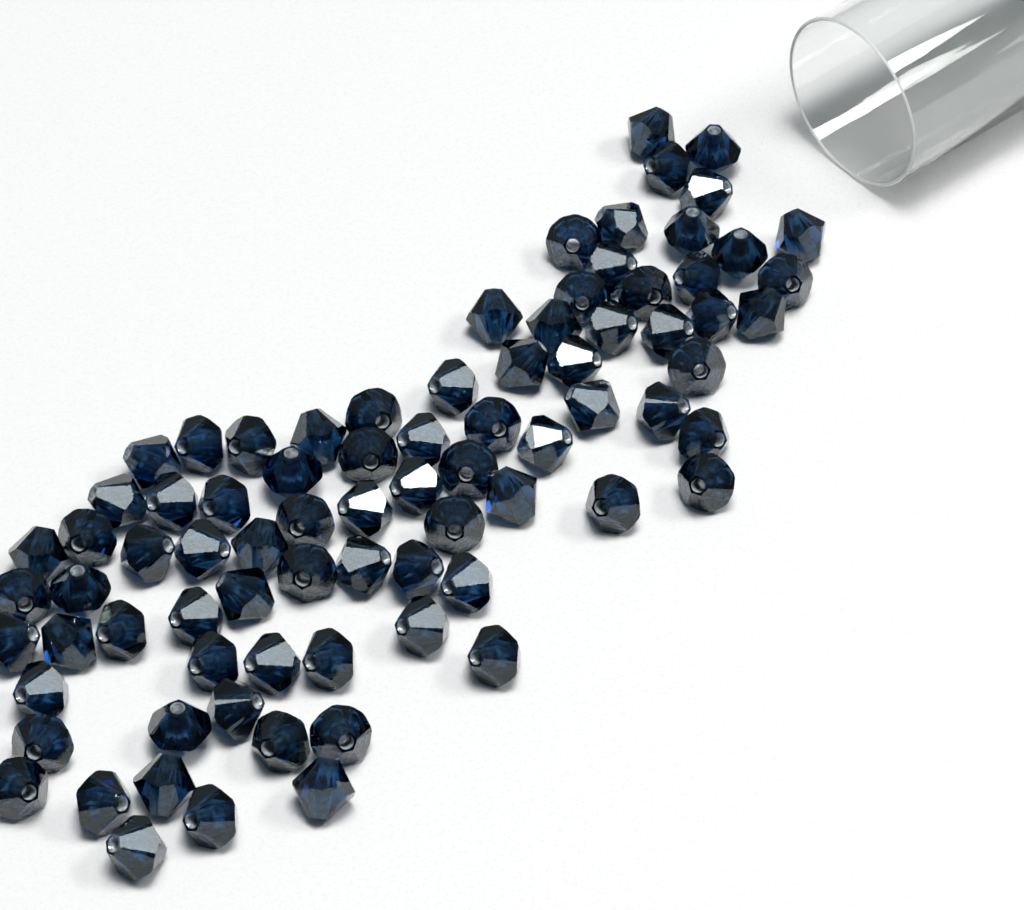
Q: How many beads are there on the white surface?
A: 81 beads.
